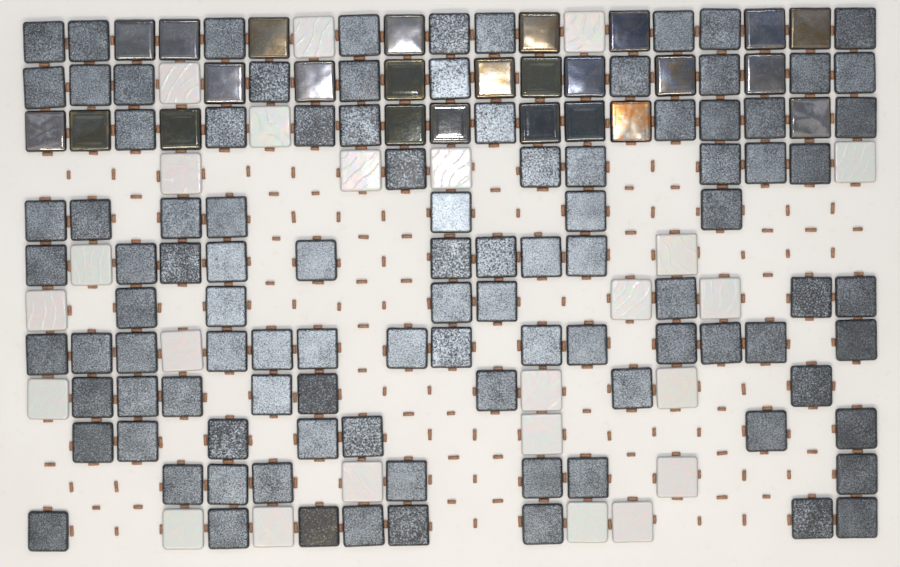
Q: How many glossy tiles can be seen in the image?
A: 25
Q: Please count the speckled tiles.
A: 101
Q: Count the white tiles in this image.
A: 24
